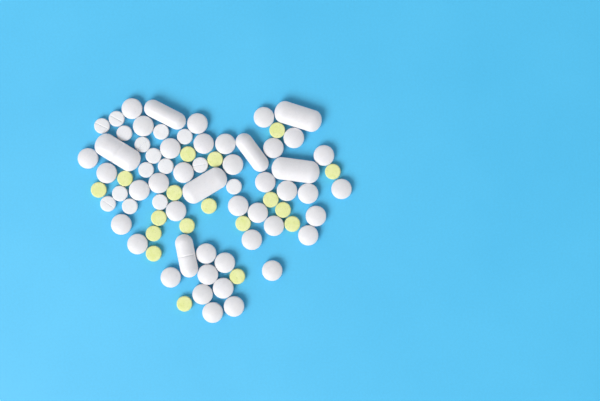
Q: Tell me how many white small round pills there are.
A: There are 15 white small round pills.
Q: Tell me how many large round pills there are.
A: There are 38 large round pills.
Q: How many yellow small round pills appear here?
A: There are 18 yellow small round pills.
